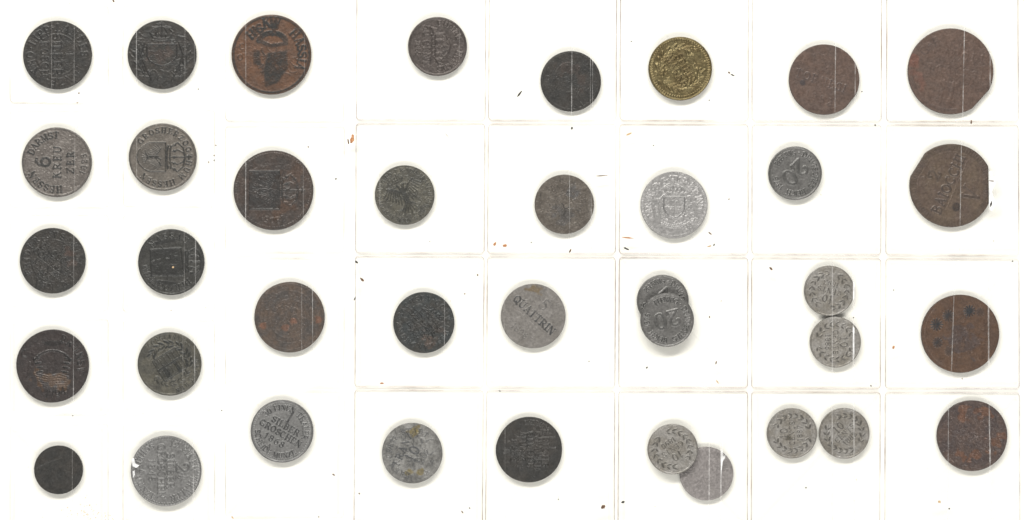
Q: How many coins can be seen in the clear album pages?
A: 38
